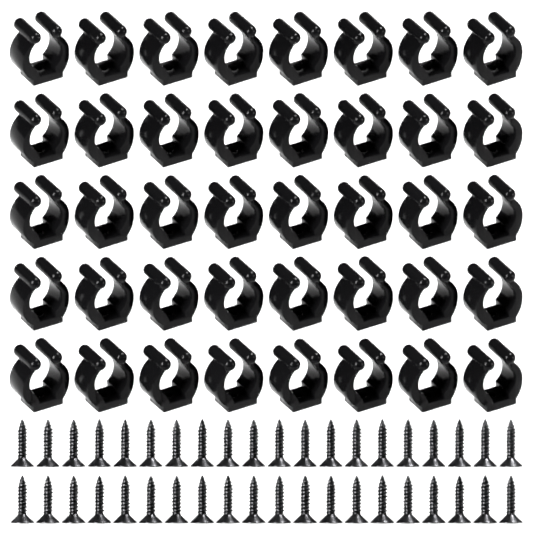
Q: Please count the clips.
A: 40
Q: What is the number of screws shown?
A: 40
